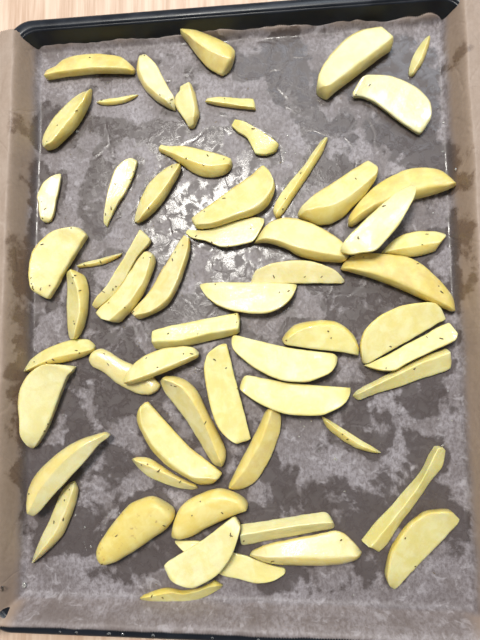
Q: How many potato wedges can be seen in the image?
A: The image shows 60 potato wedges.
